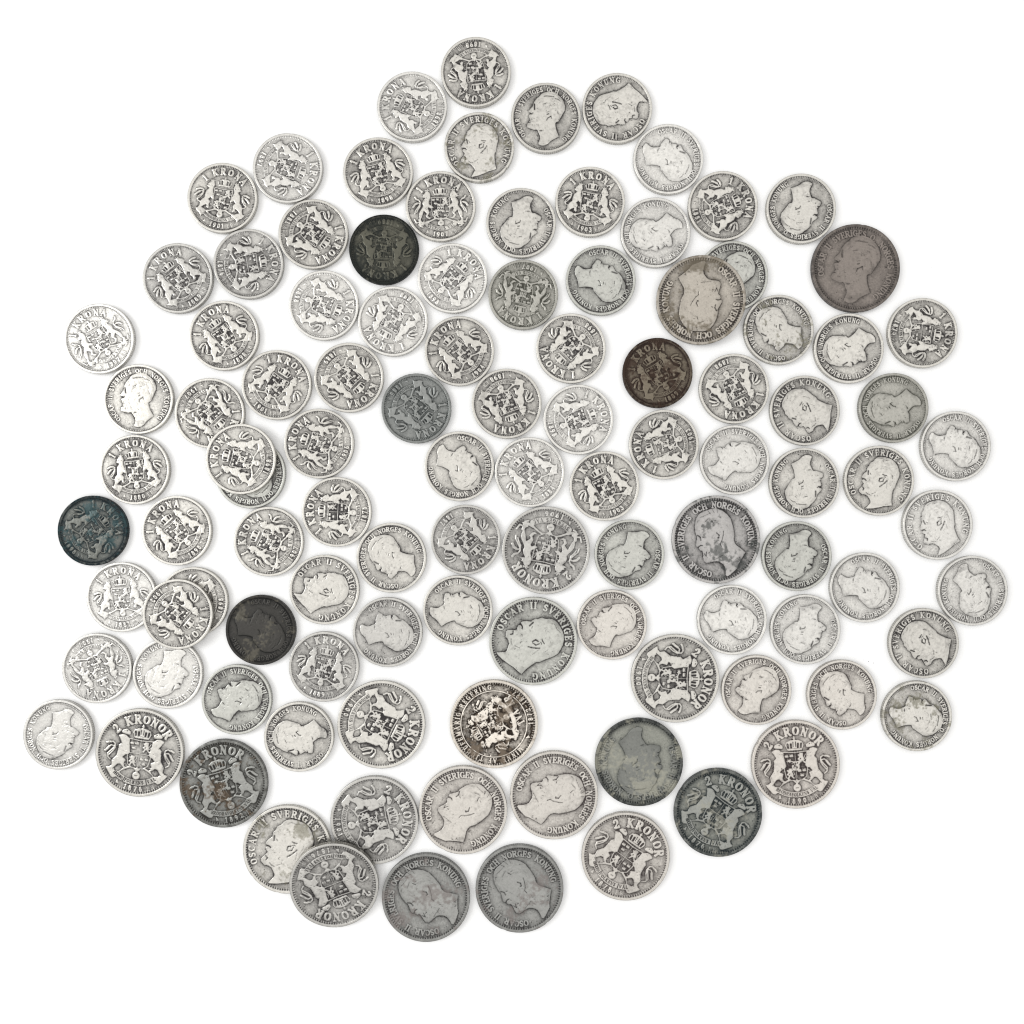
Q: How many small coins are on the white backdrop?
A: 86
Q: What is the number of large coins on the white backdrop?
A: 21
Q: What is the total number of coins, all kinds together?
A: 107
